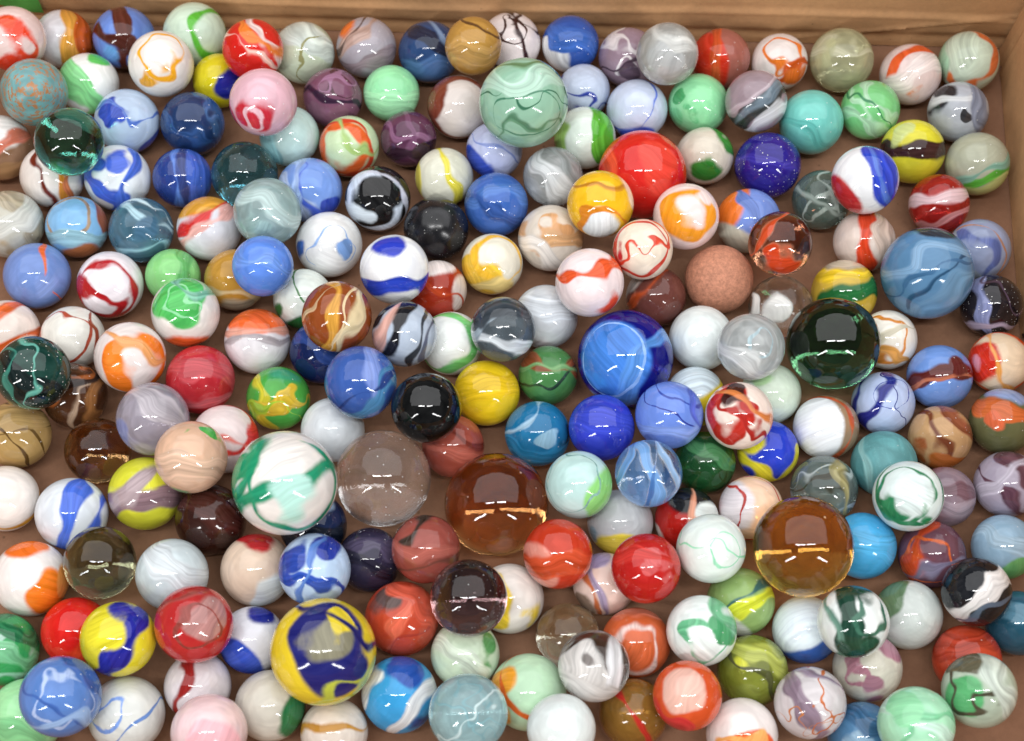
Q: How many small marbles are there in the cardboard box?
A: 200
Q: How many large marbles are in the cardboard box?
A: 10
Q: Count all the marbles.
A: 210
